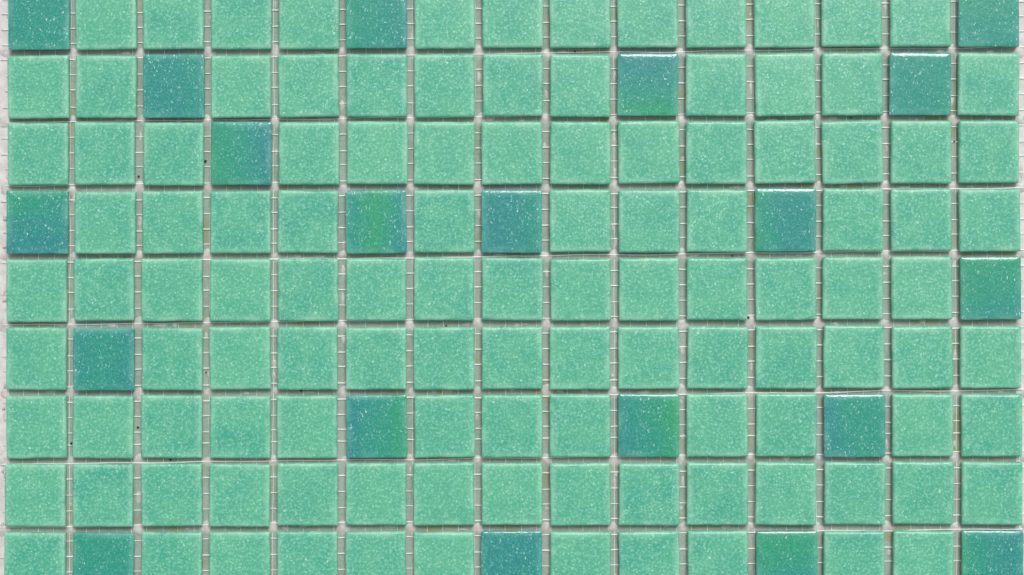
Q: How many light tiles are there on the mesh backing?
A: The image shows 115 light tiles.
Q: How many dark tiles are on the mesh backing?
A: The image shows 20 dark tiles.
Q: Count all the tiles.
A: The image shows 135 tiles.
